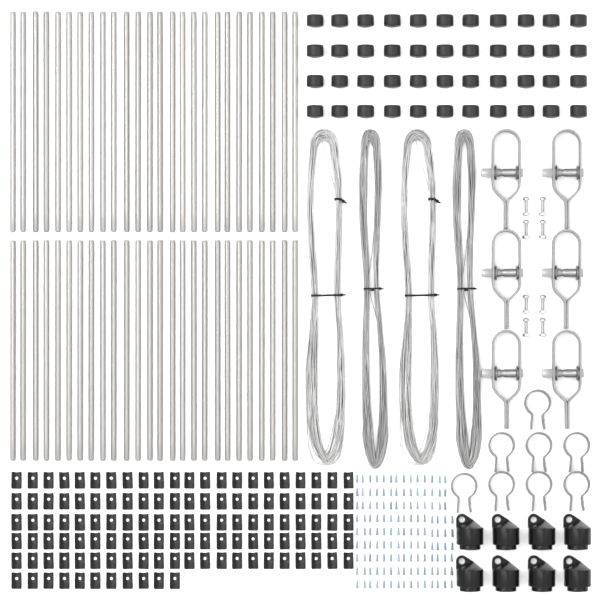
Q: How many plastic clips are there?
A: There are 121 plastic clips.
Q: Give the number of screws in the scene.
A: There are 132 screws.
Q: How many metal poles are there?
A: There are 52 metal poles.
